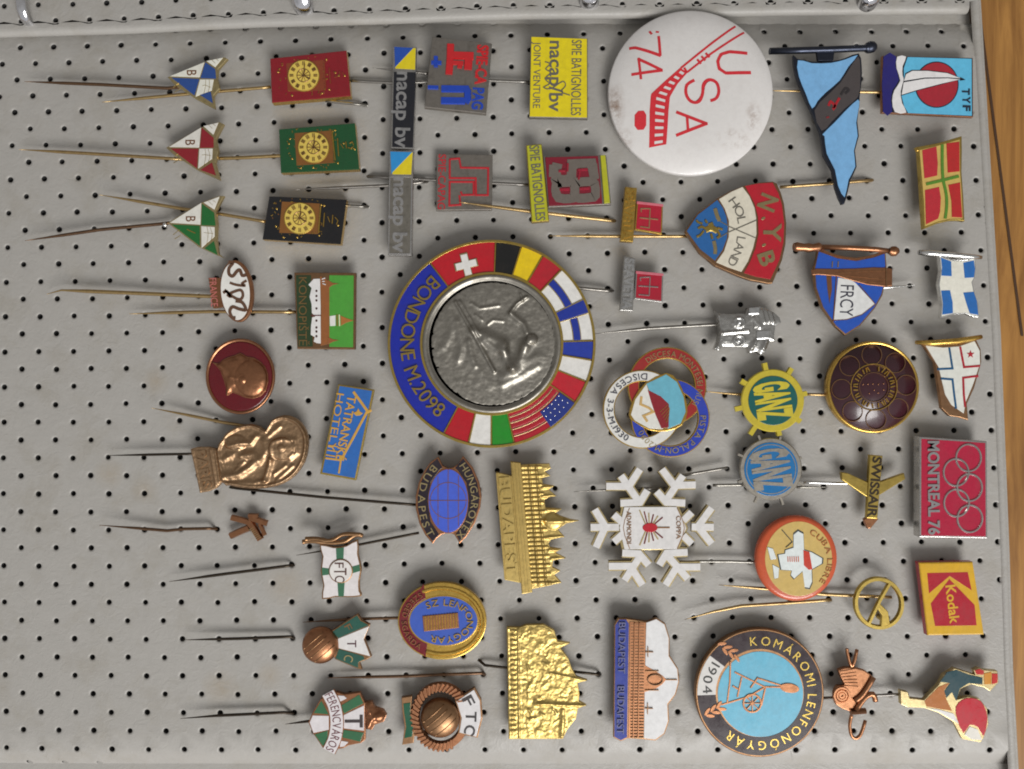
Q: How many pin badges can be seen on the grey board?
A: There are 52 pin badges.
